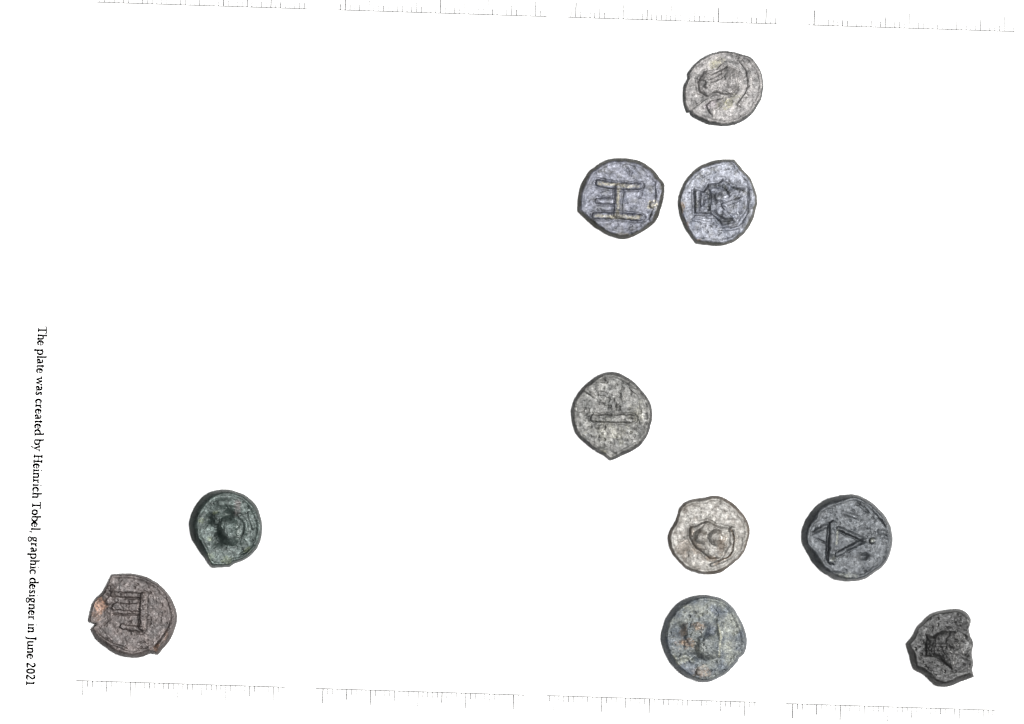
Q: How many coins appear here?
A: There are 10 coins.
